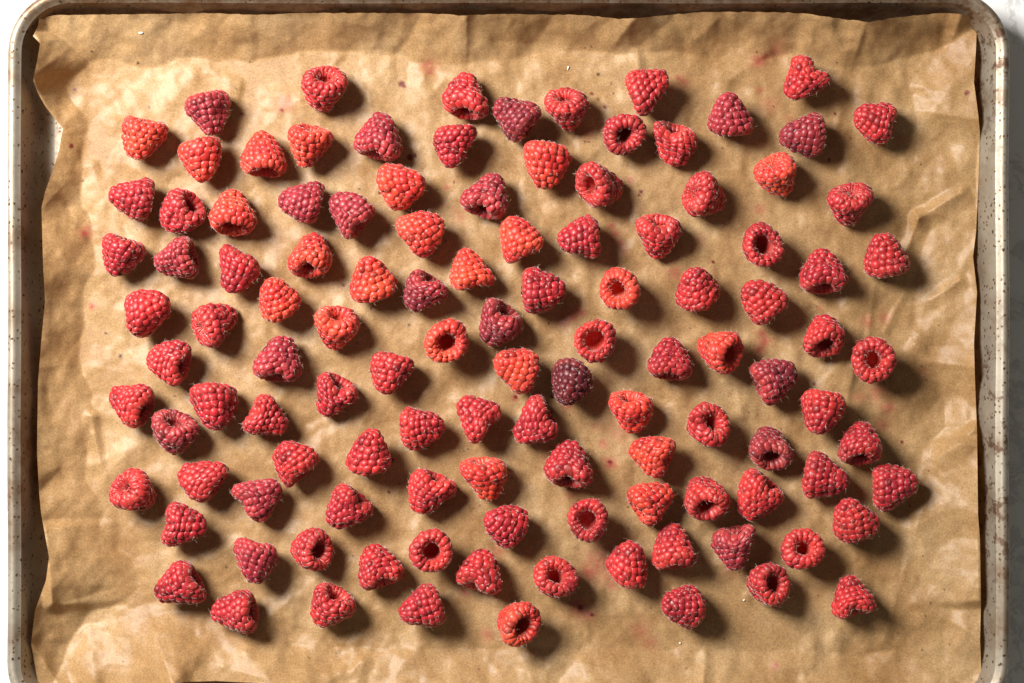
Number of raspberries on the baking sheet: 115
